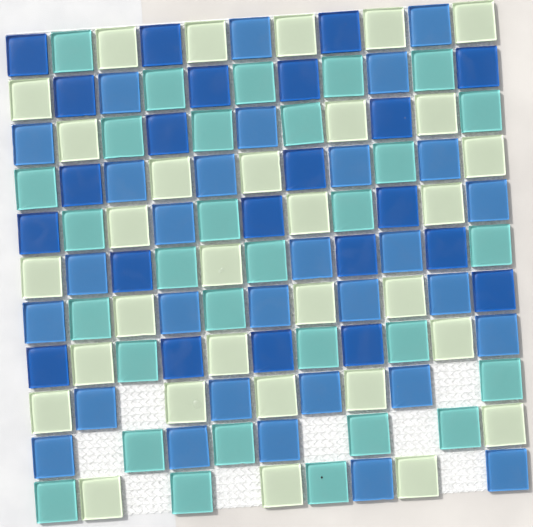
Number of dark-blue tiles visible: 22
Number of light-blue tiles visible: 30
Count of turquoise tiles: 30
